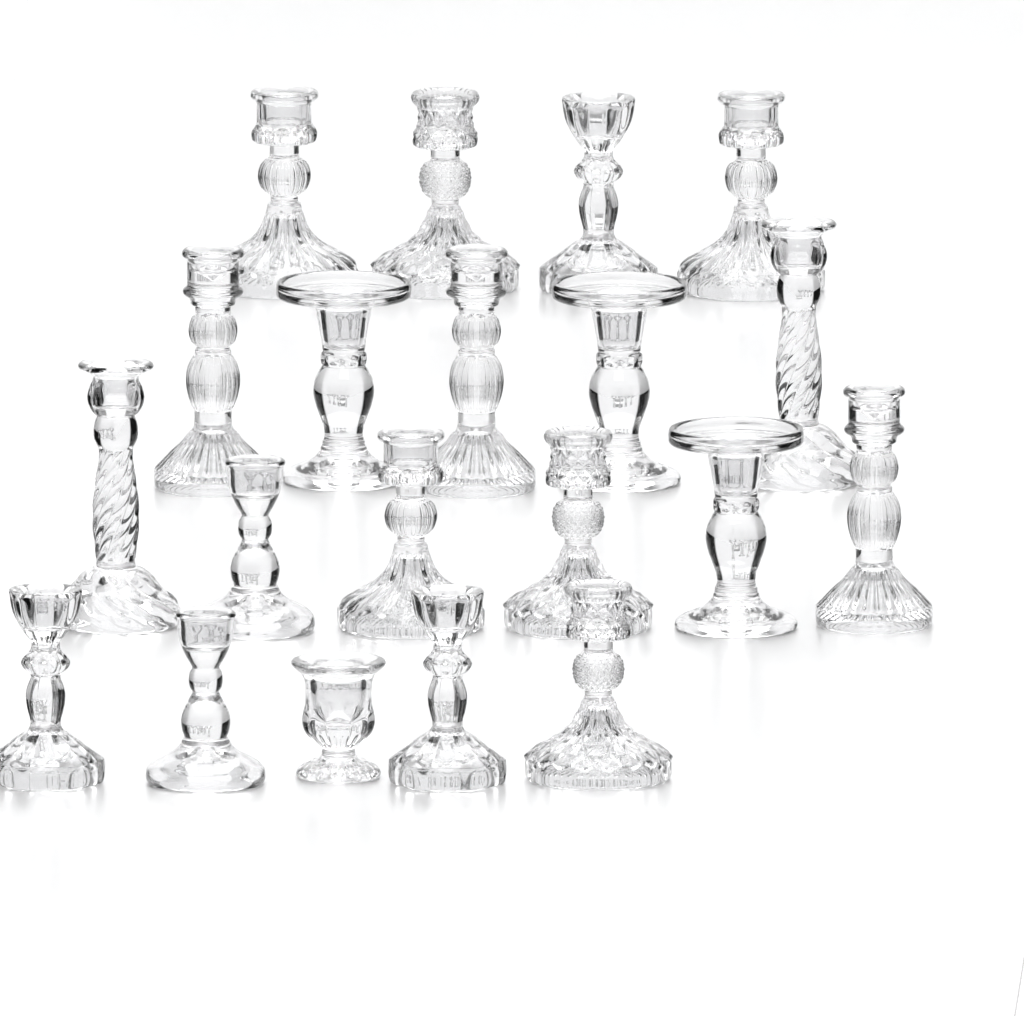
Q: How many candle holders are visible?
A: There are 20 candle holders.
